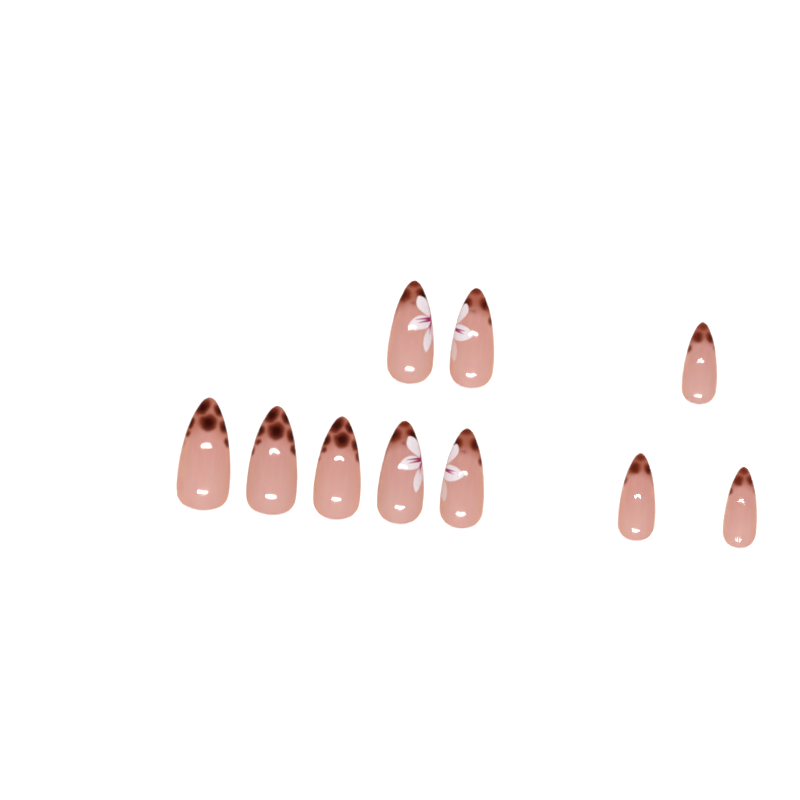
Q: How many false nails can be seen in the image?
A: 10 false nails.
